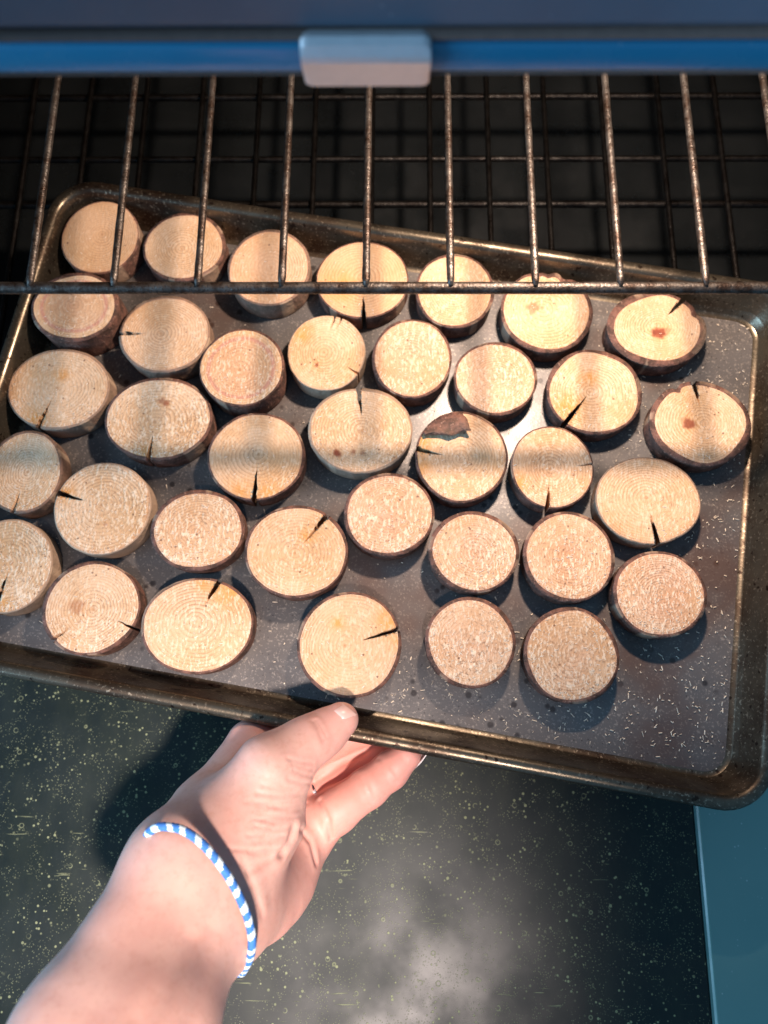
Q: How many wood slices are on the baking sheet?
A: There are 36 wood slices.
